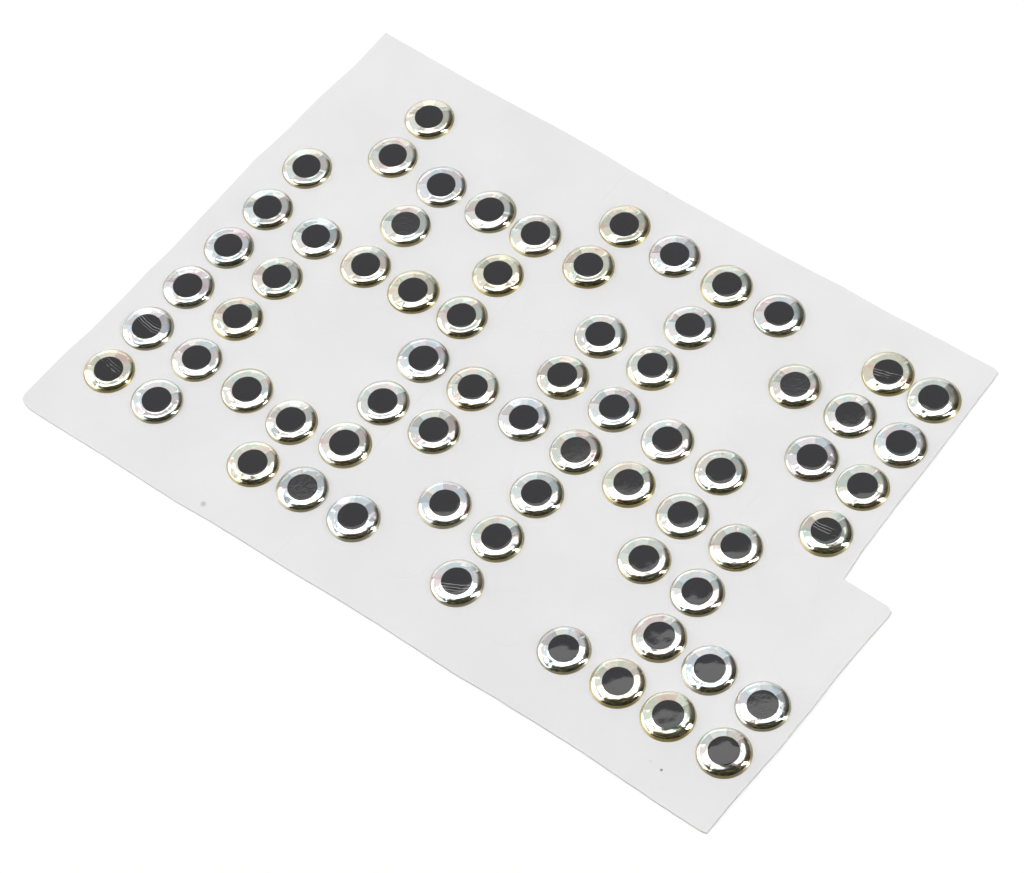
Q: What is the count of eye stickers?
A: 69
